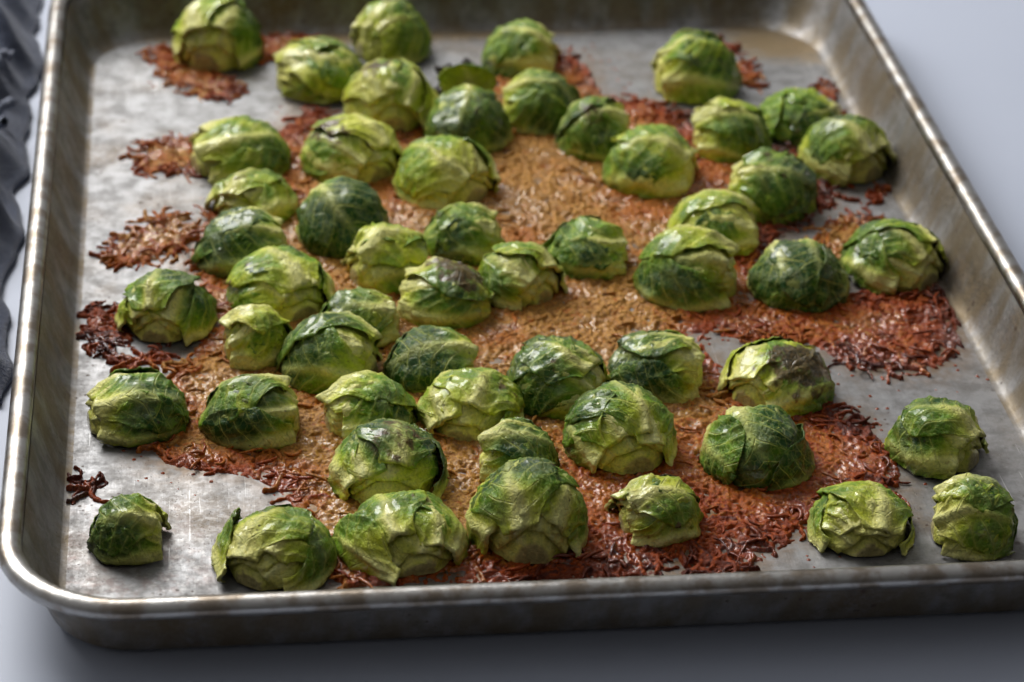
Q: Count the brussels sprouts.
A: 54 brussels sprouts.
